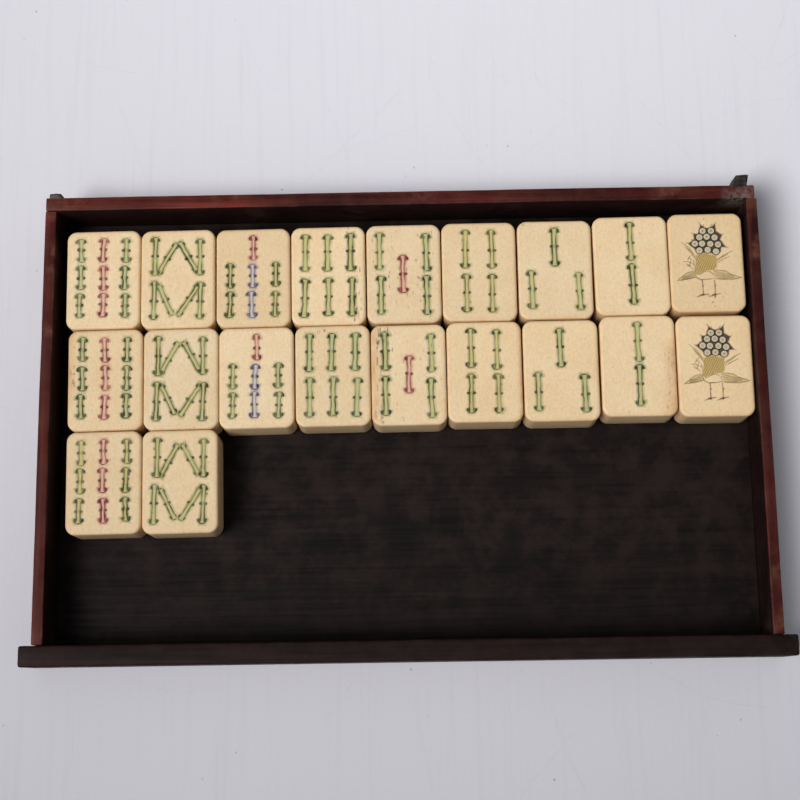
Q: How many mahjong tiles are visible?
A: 20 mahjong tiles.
